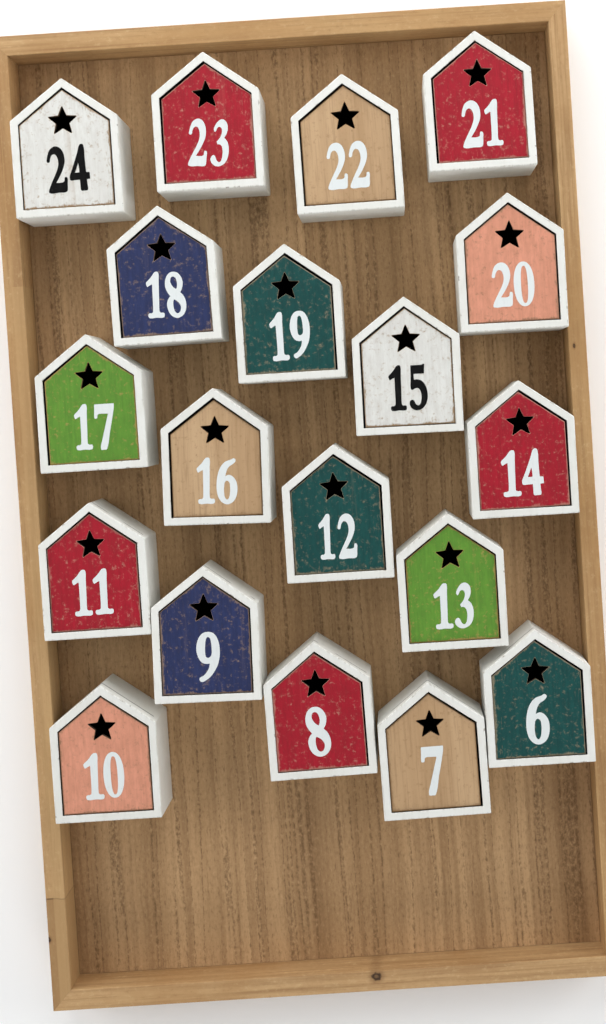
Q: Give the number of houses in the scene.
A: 19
